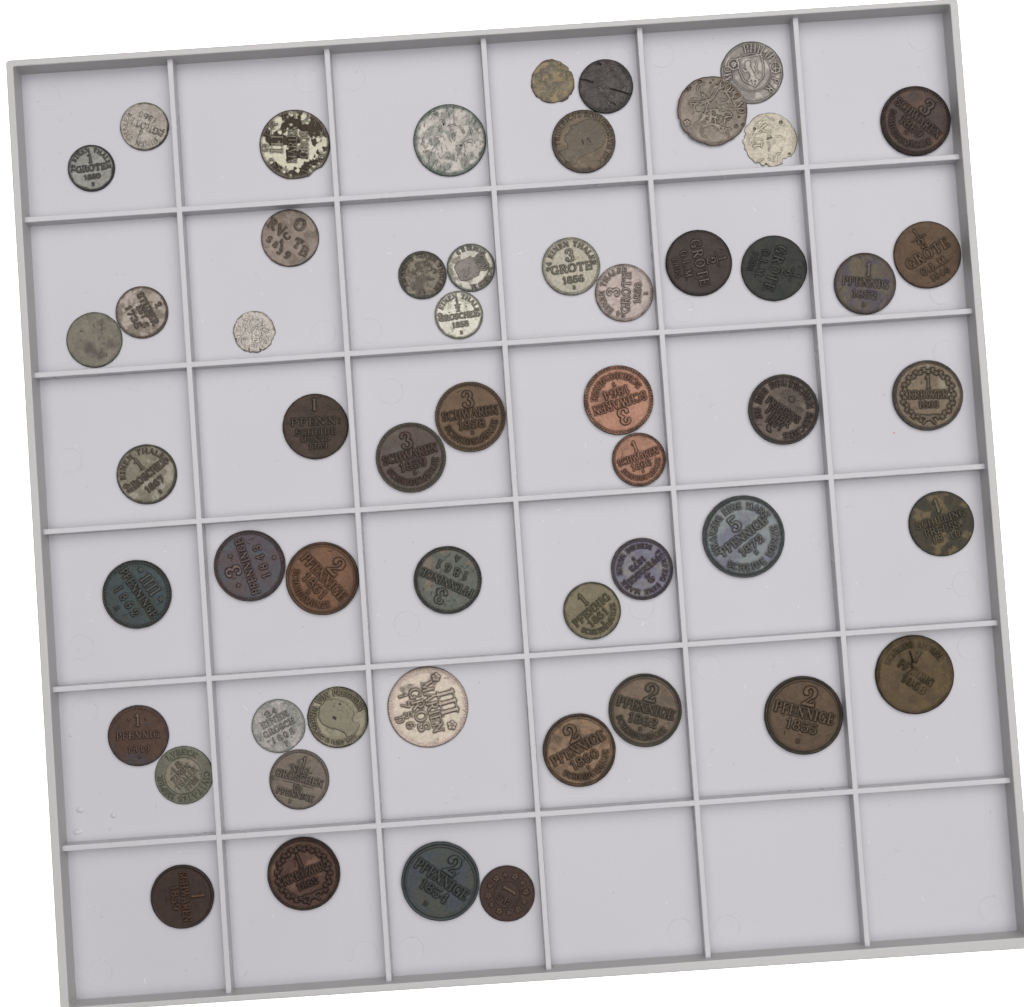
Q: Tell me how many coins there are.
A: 54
